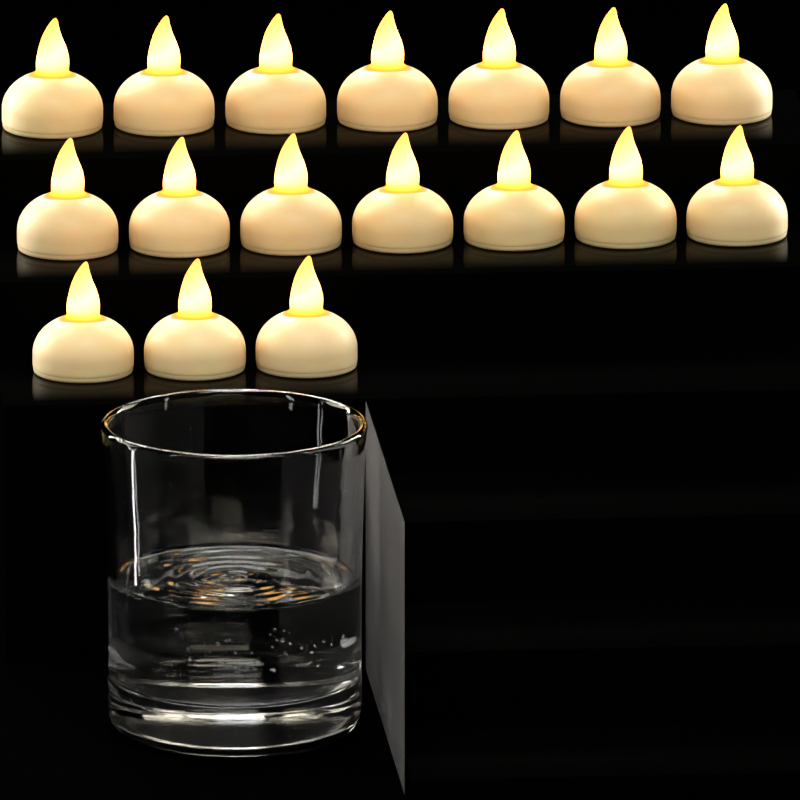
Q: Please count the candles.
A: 17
